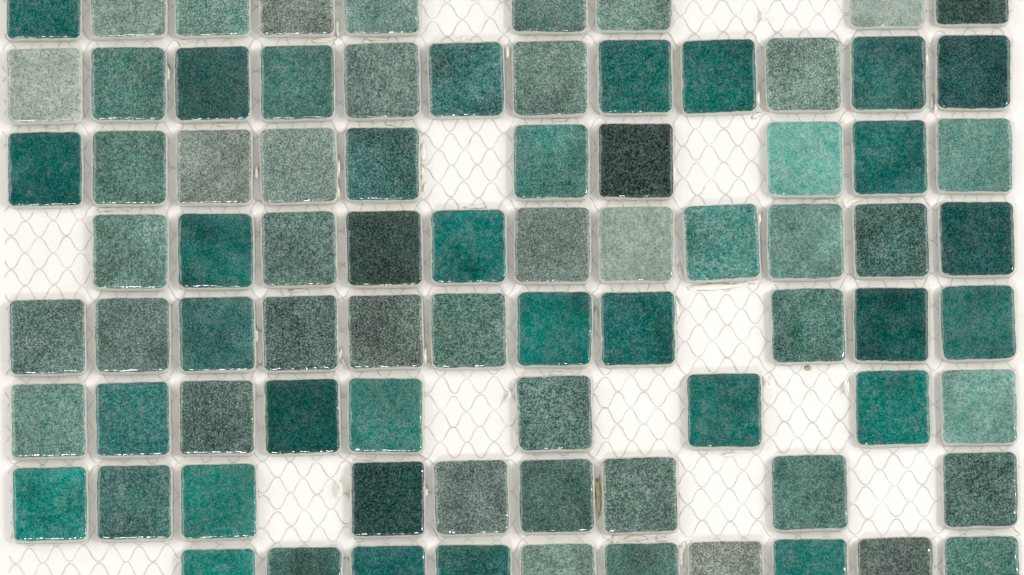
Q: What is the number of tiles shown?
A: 81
